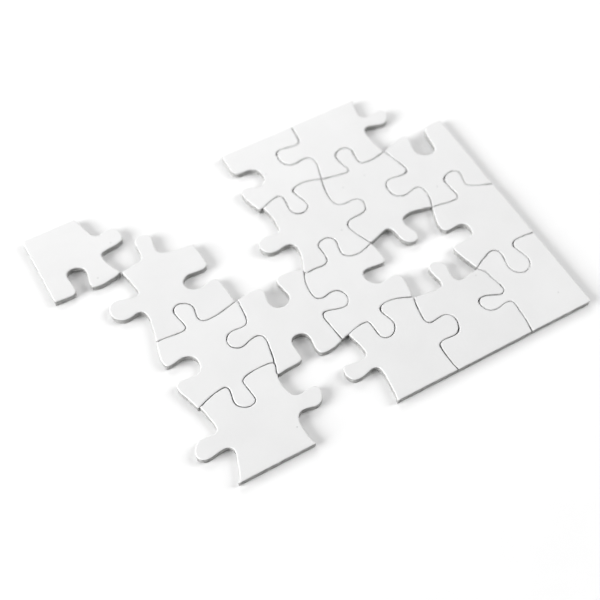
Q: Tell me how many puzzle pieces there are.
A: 15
